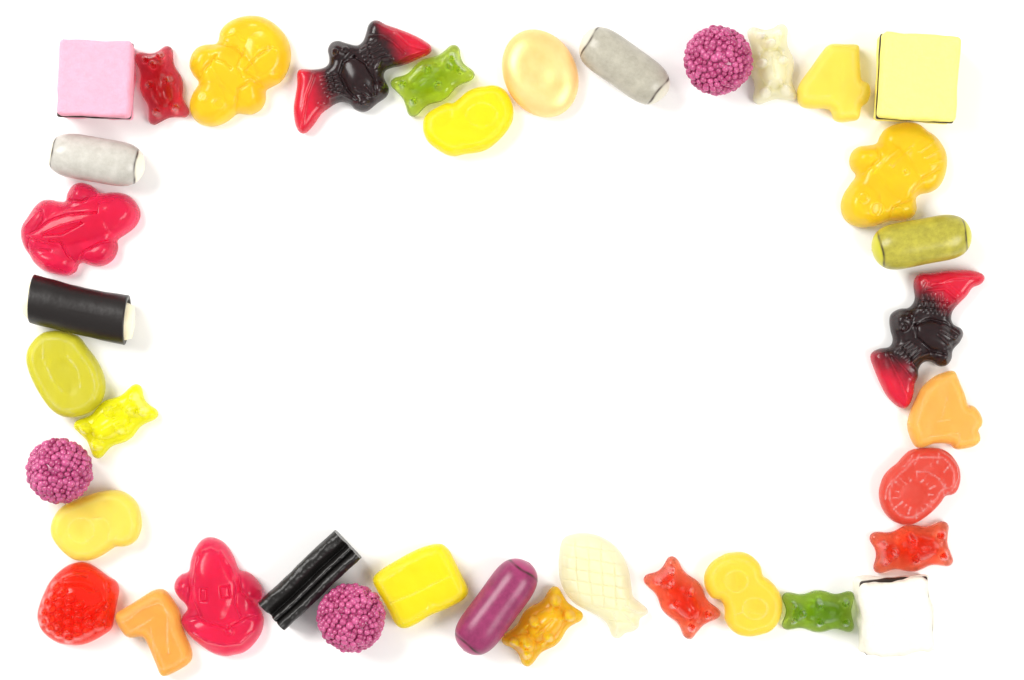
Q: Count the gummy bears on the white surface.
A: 8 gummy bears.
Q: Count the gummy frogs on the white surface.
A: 4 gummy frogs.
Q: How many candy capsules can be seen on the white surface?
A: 4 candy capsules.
